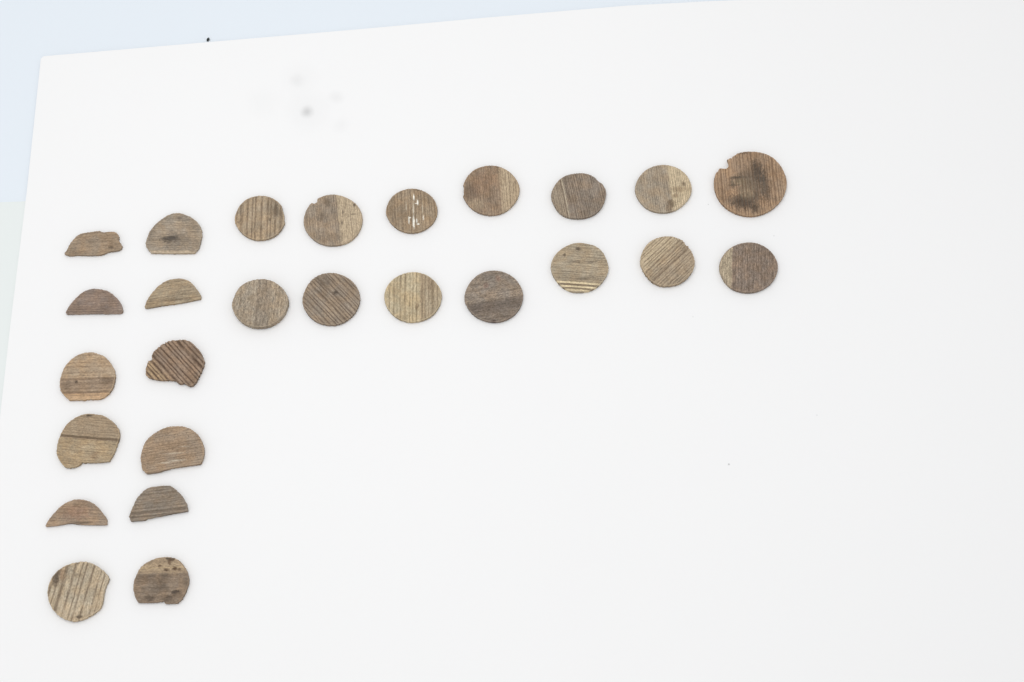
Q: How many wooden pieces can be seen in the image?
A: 26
